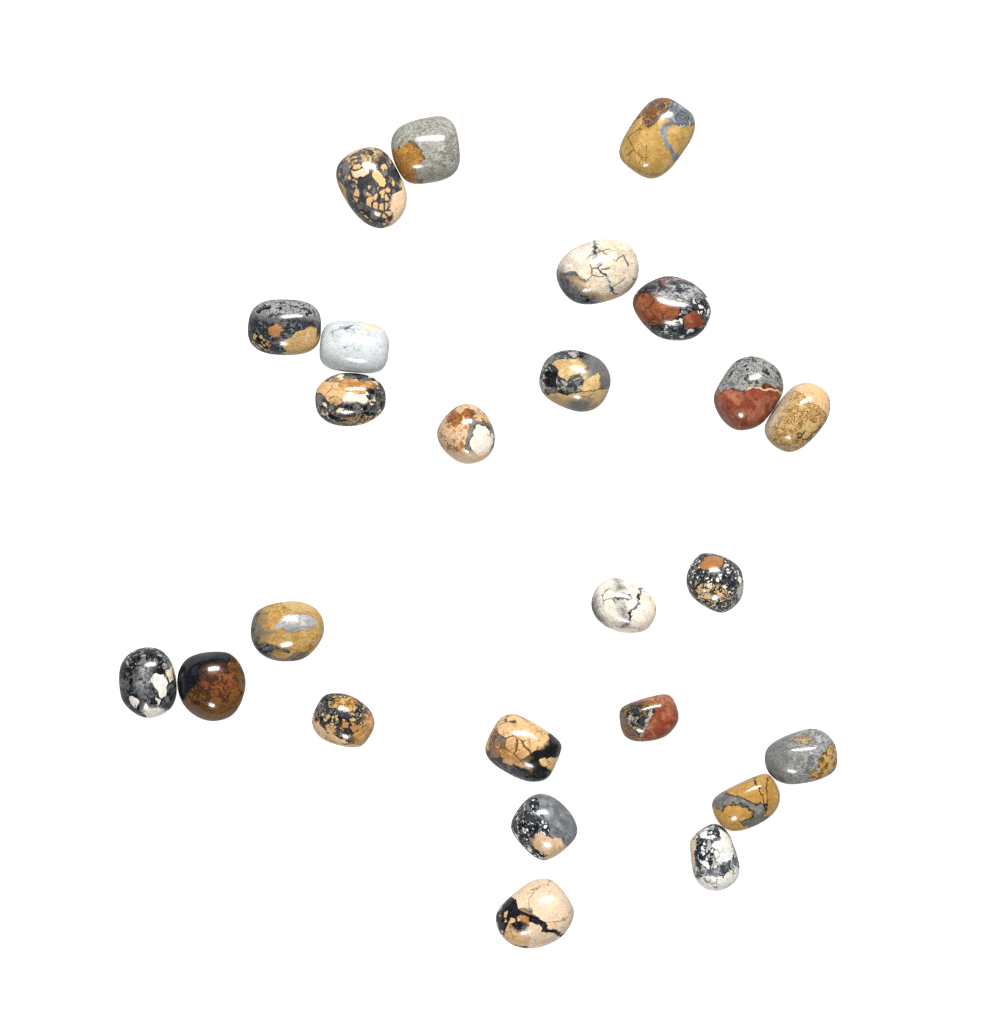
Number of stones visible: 25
